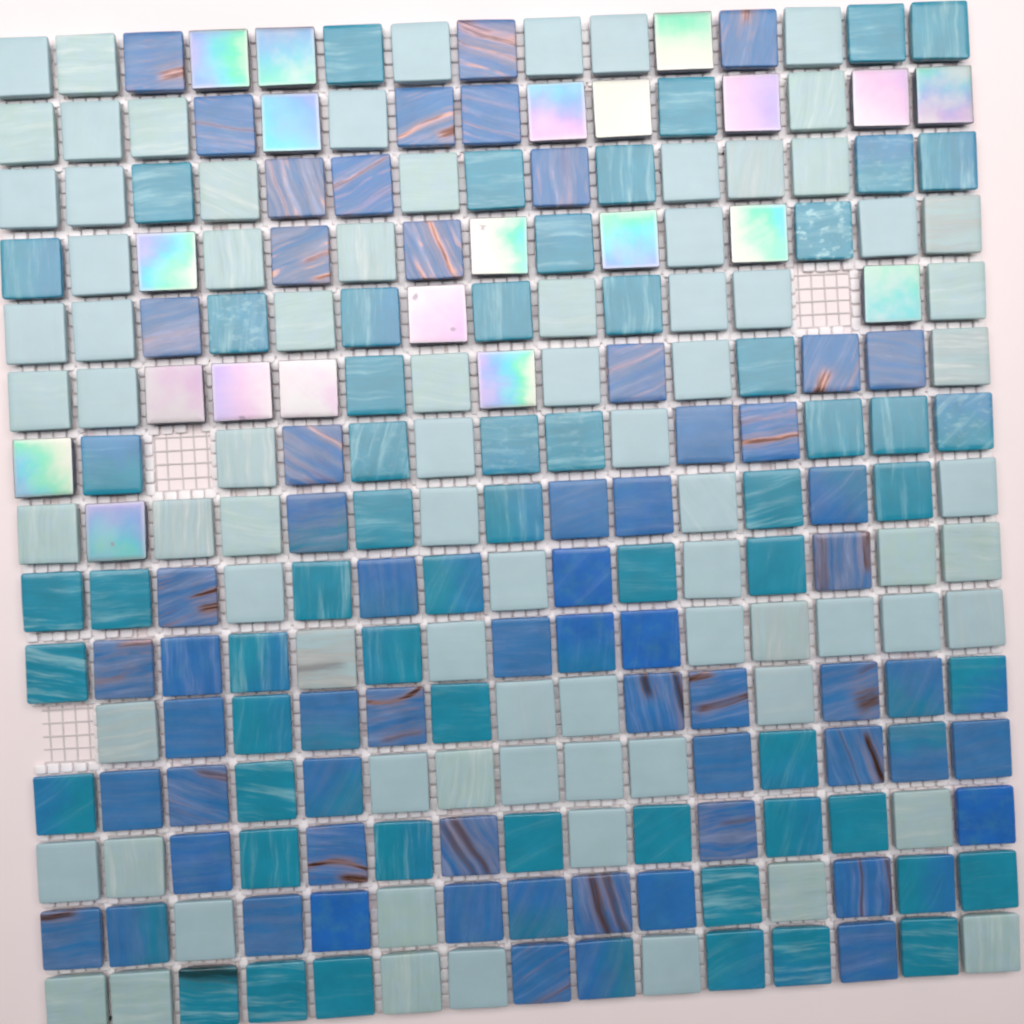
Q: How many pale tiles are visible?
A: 80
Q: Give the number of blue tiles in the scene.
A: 62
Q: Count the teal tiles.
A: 59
